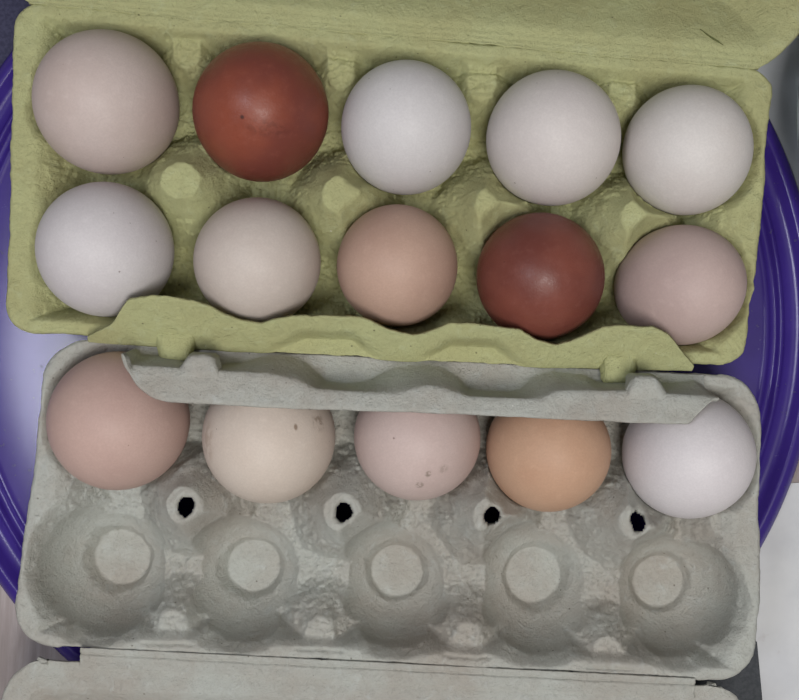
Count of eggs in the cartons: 15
